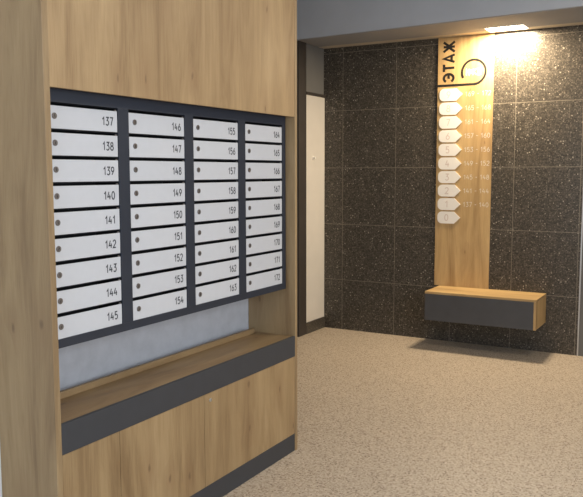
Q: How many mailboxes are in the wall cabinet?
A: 36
